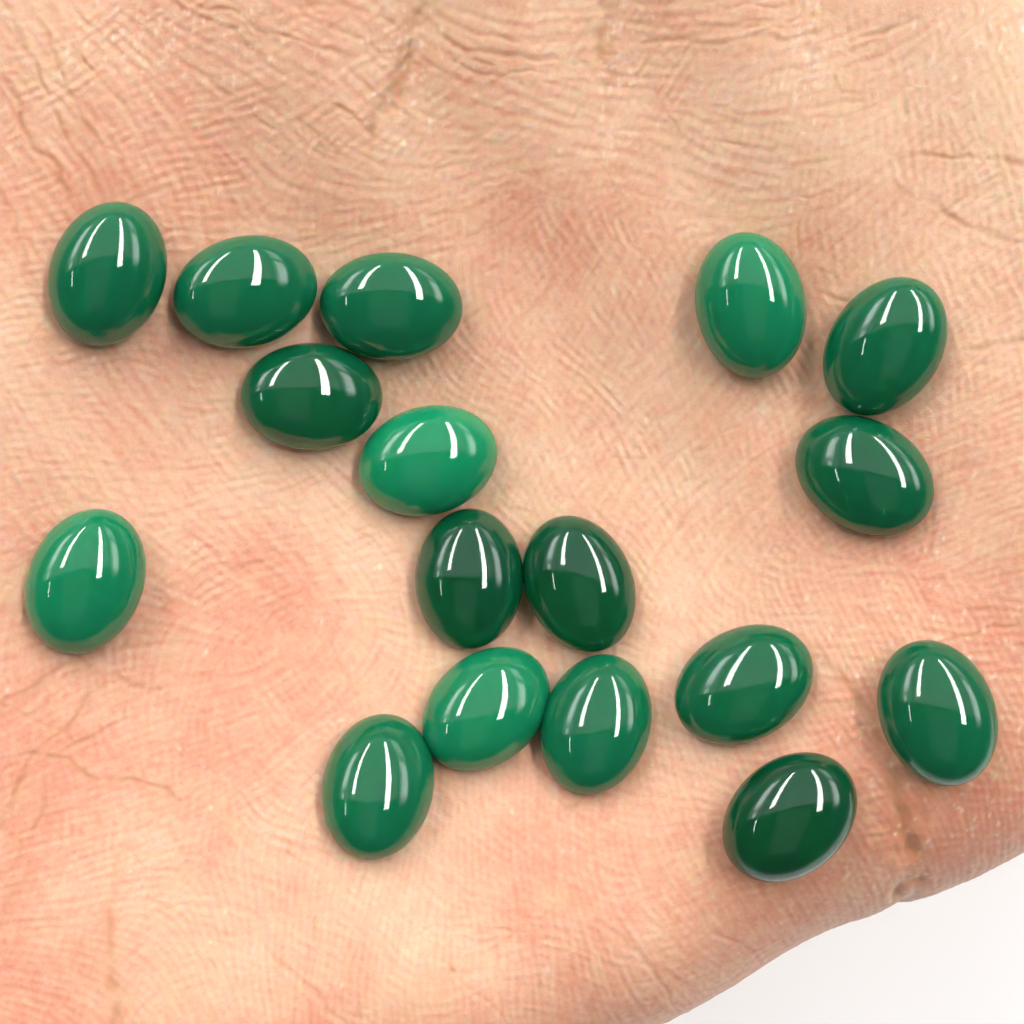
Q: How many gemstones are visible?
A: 17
